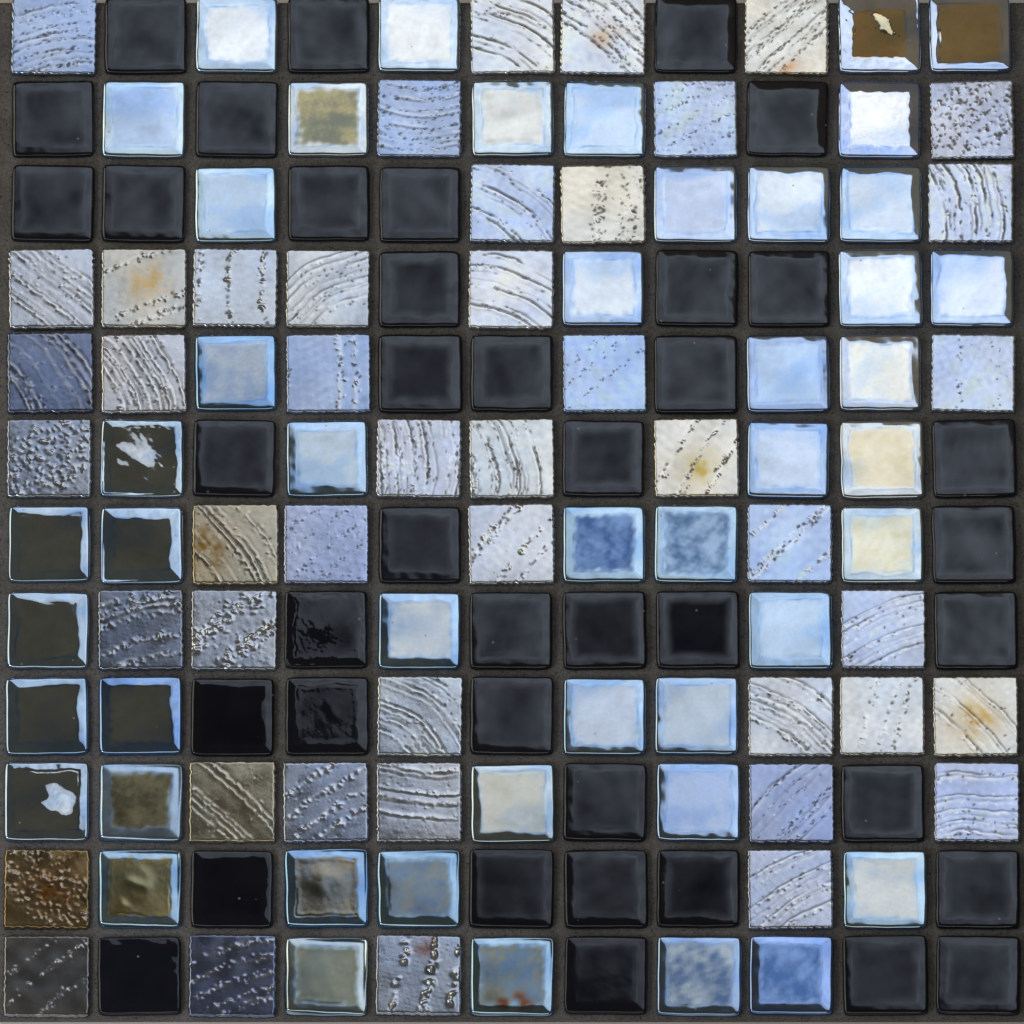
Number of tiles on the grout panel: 132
